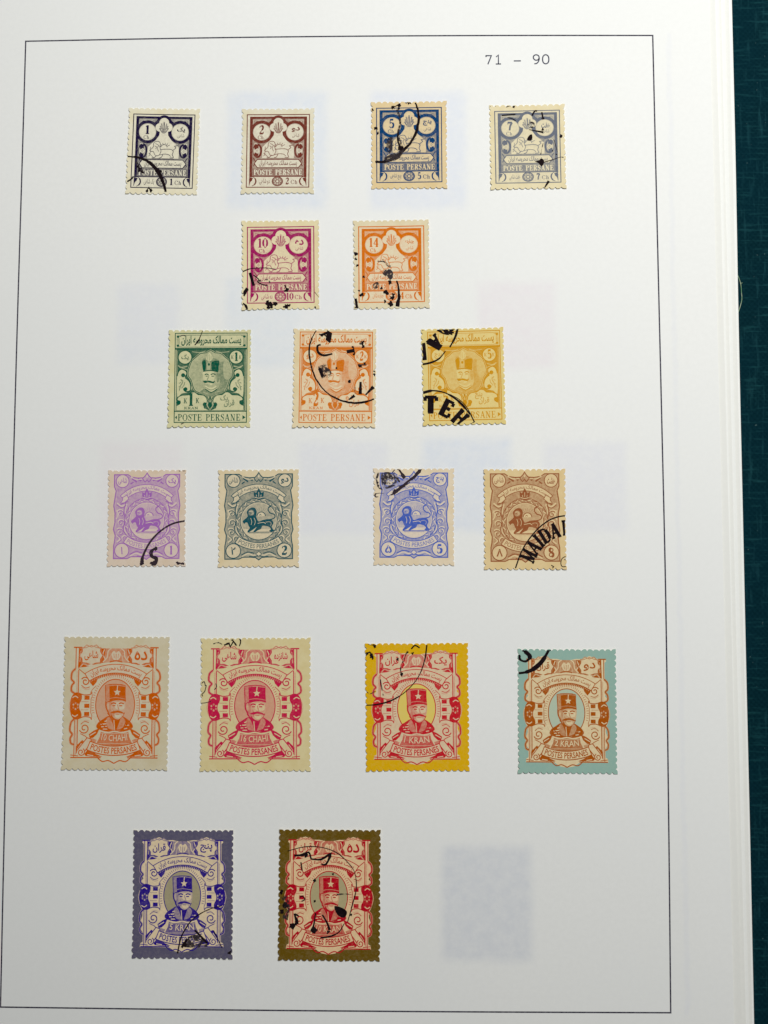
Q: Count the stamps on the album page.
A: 19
